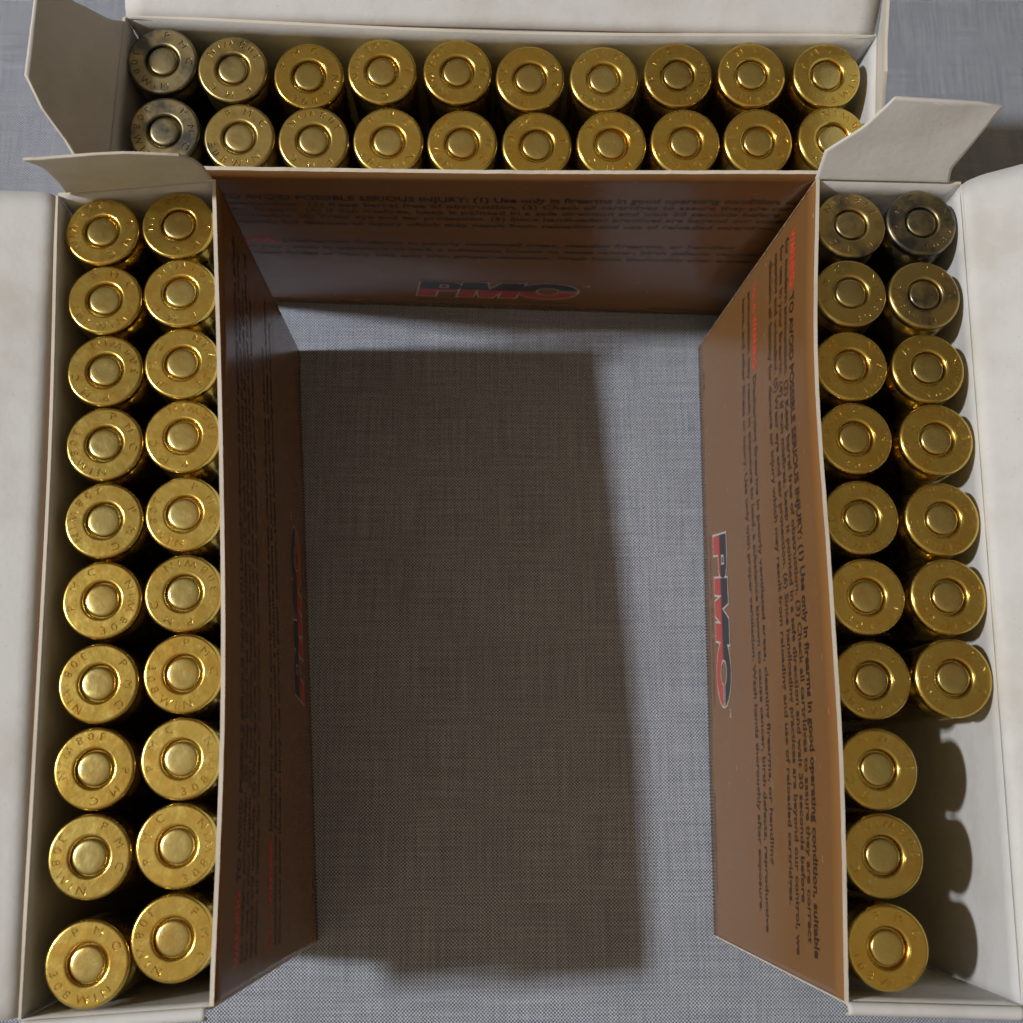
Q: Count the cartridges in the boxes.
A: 57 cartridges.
